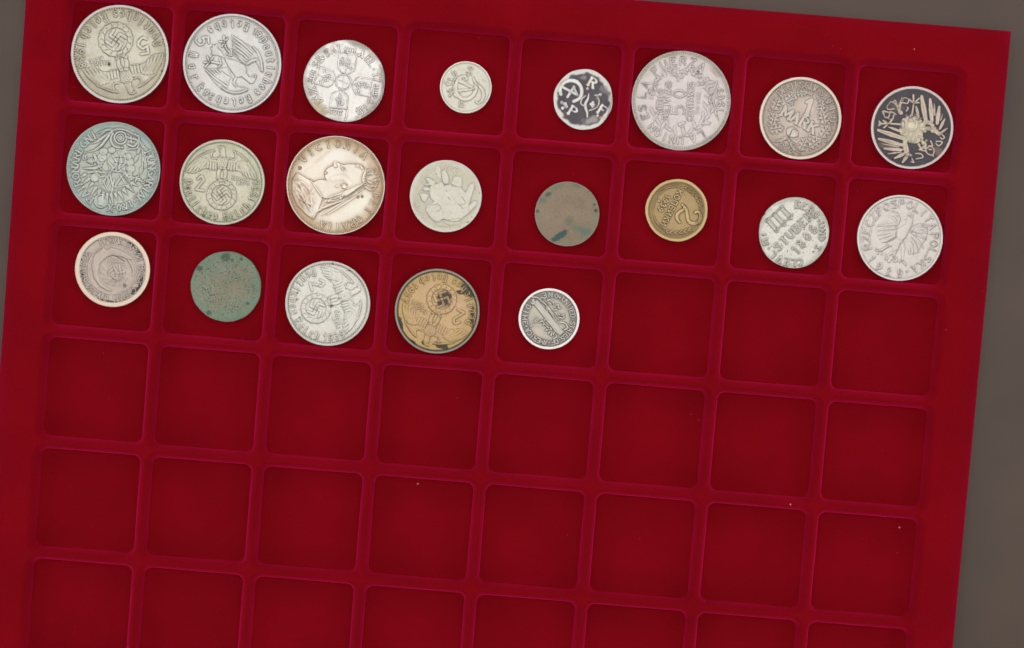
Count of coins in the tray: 21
